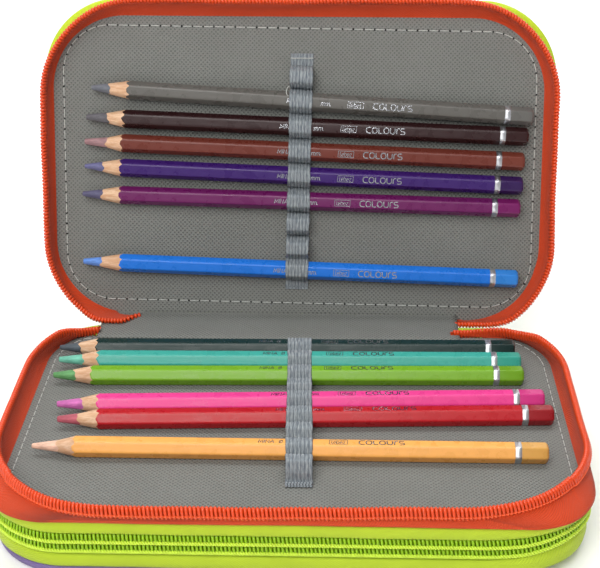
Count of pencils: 12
